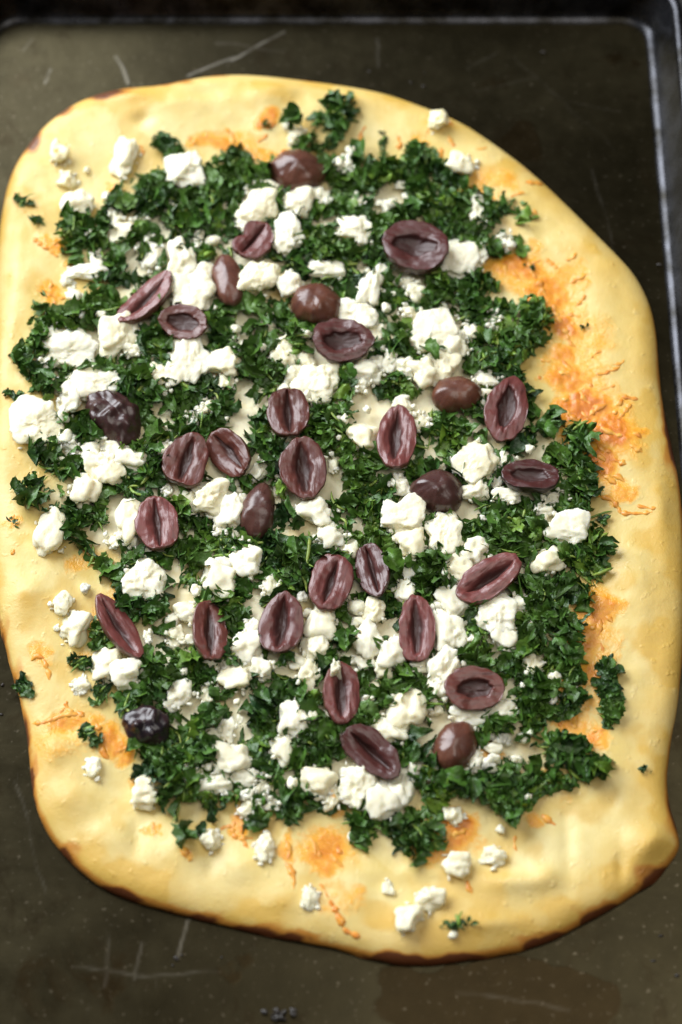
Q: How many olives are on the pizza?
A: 32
